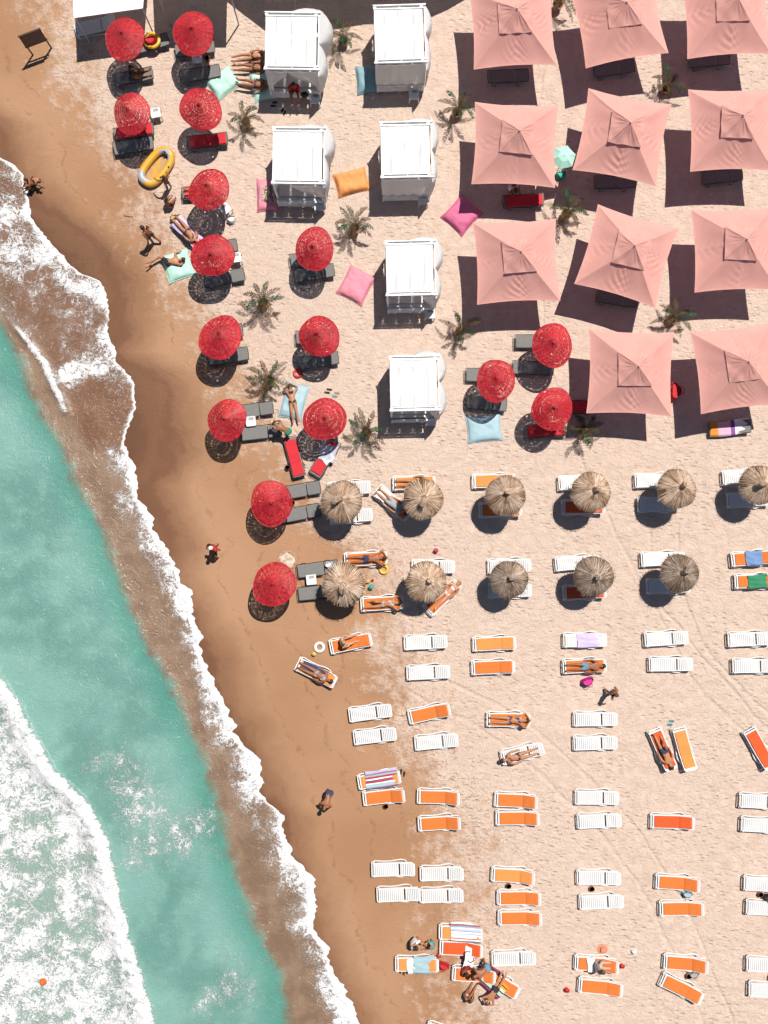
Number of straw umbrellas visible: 11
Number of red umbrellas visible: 16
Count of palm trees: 13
